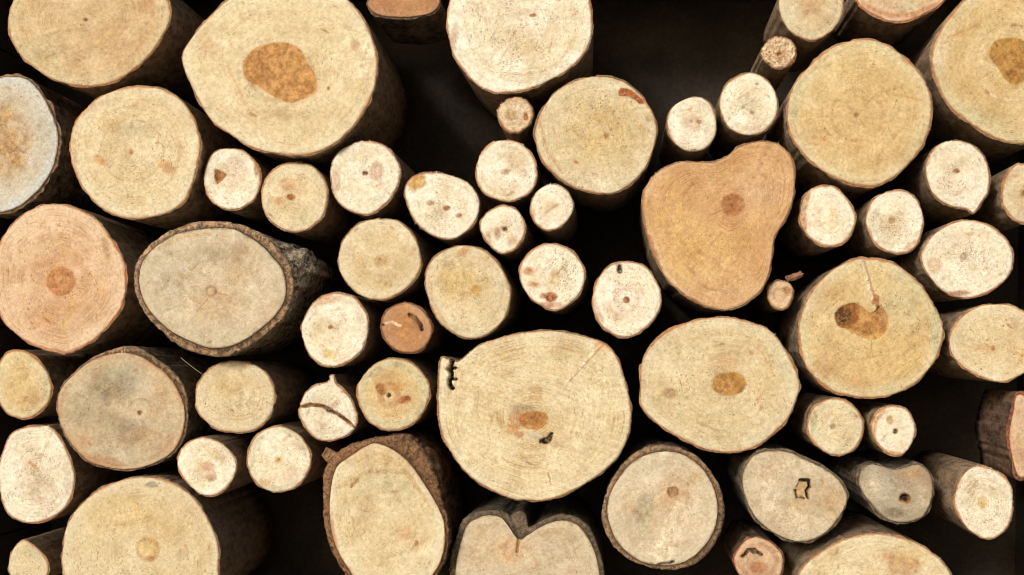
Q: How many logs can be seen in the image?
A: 62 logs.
